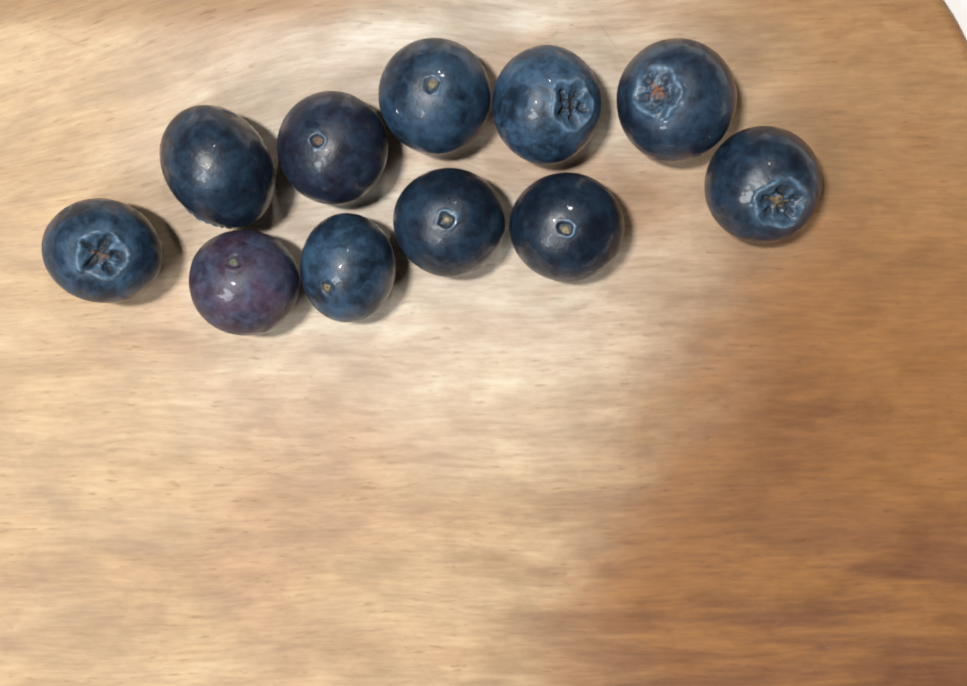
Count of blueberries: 11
